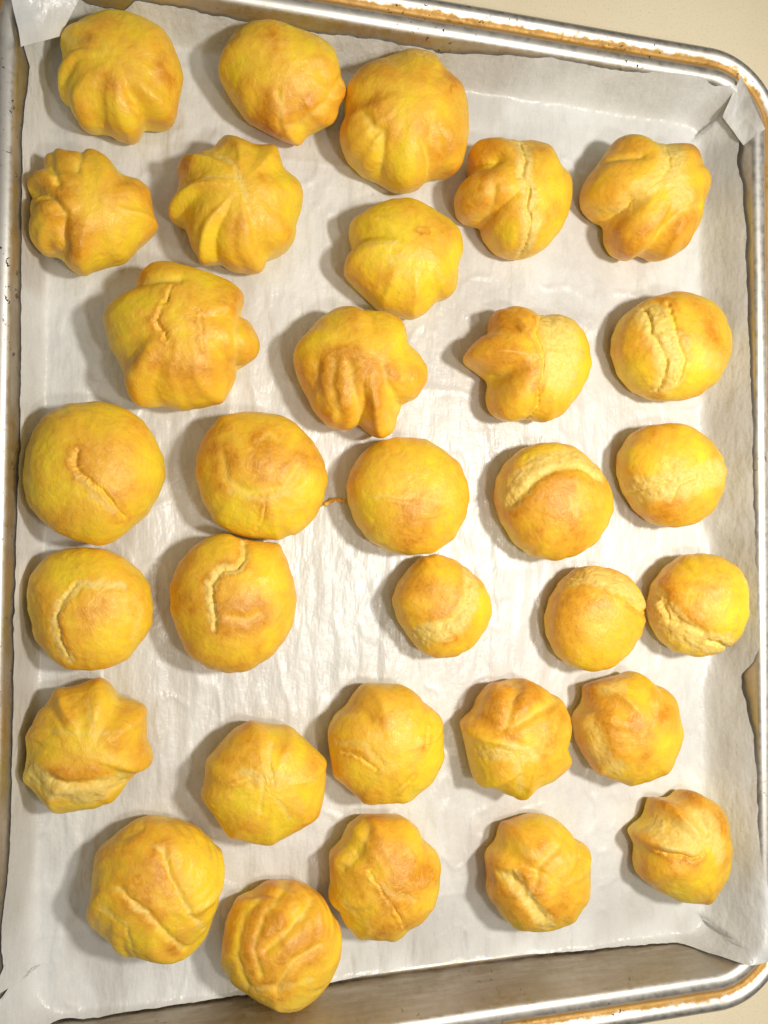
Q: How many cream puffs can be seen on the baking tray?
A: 32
